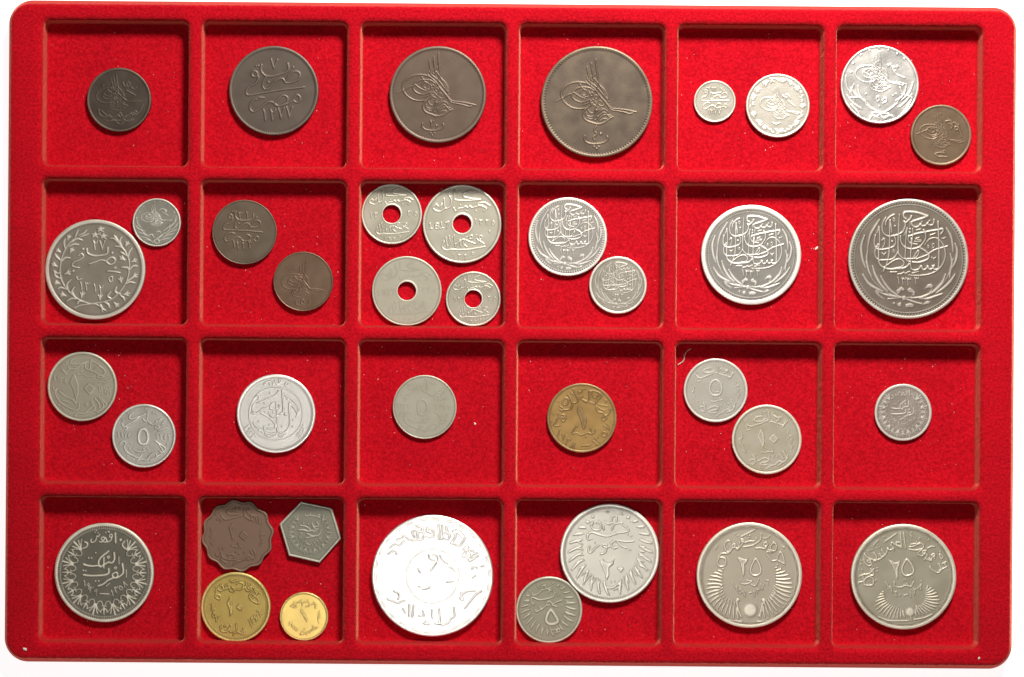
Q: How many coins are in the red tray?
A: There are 38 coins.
